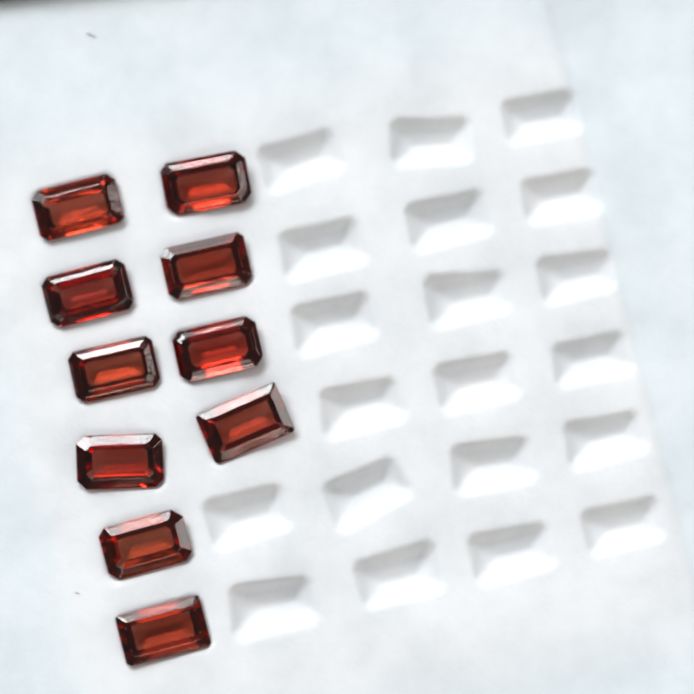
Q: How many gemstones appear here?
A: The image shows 10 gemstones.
